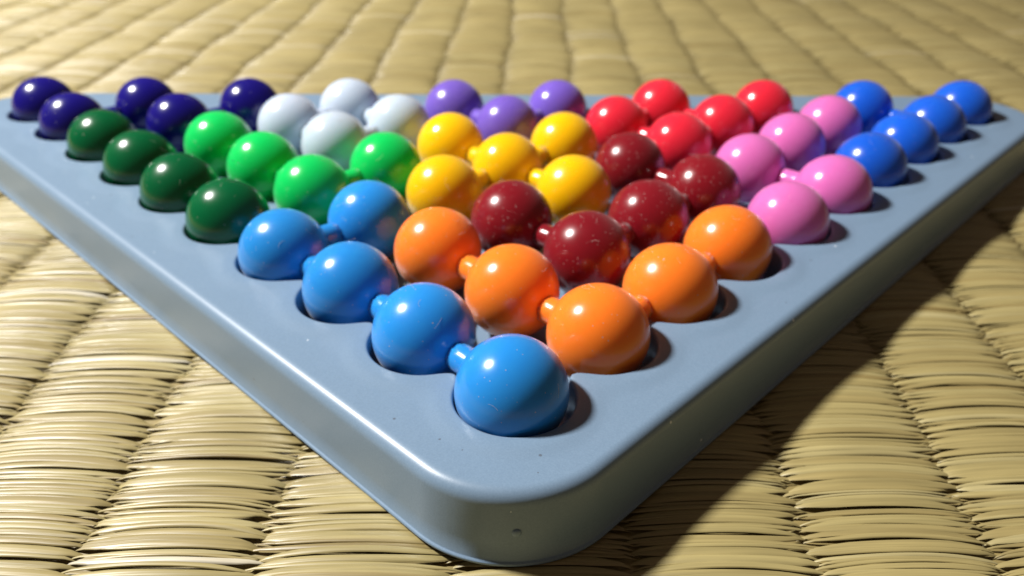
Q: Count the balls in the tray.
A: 55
